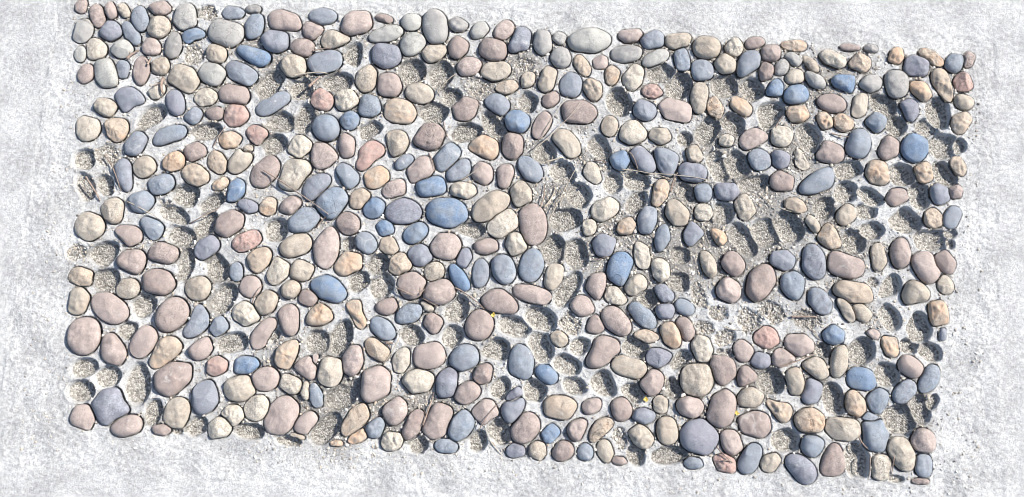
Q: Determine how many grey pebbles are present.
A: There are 27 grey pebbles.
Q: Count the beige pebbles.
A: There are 169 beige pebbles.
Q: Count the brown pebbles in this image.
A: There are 138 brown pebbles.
